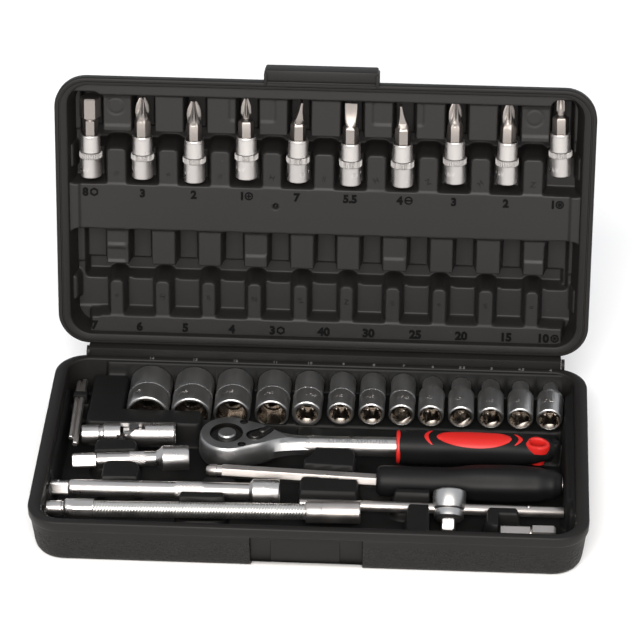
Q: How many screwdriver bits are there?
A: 10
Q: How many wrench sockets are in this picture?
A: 13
